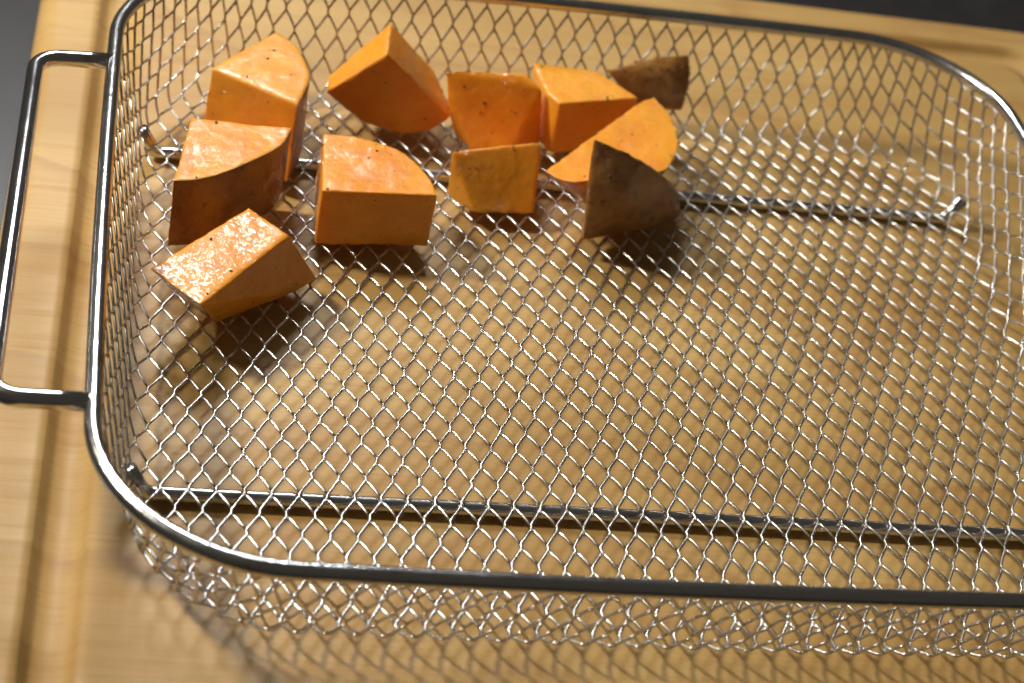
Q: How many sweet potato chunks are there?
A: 11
